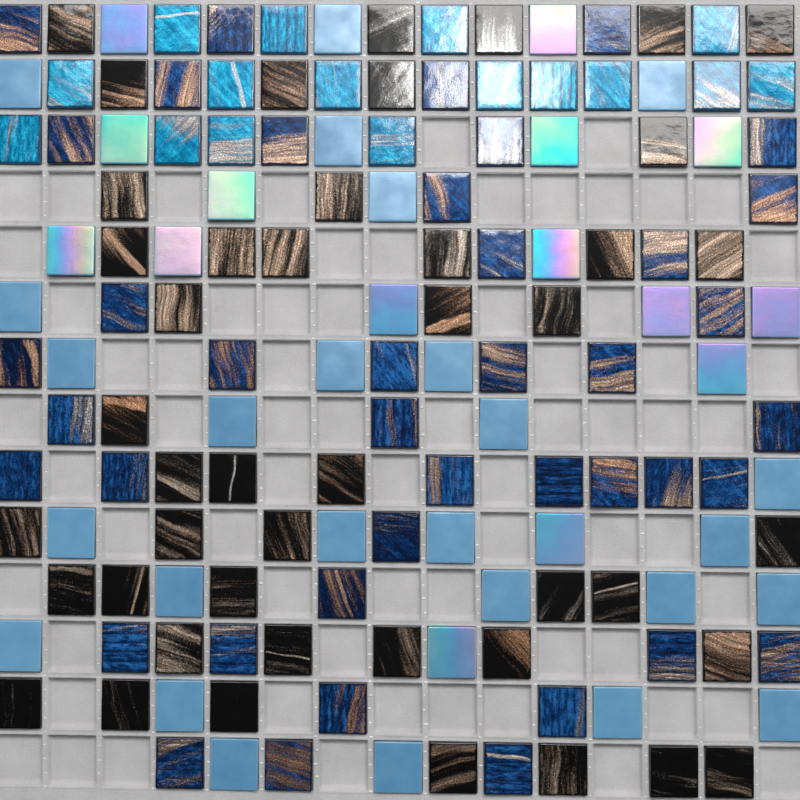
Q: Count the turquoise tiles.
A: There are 16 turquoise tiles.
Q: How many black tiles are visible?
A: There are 45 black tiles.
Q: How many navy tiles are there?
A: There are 41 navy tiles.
